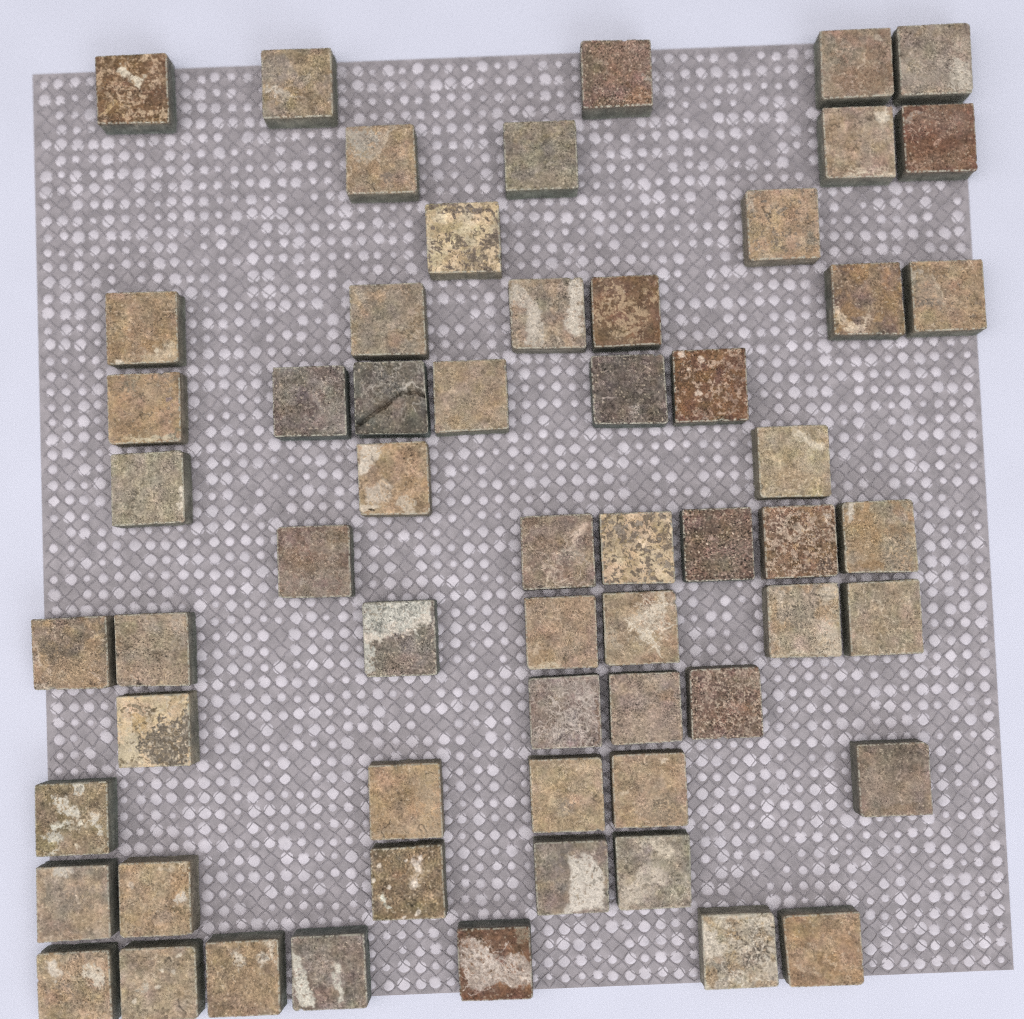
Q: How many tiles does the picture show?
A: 60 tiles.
